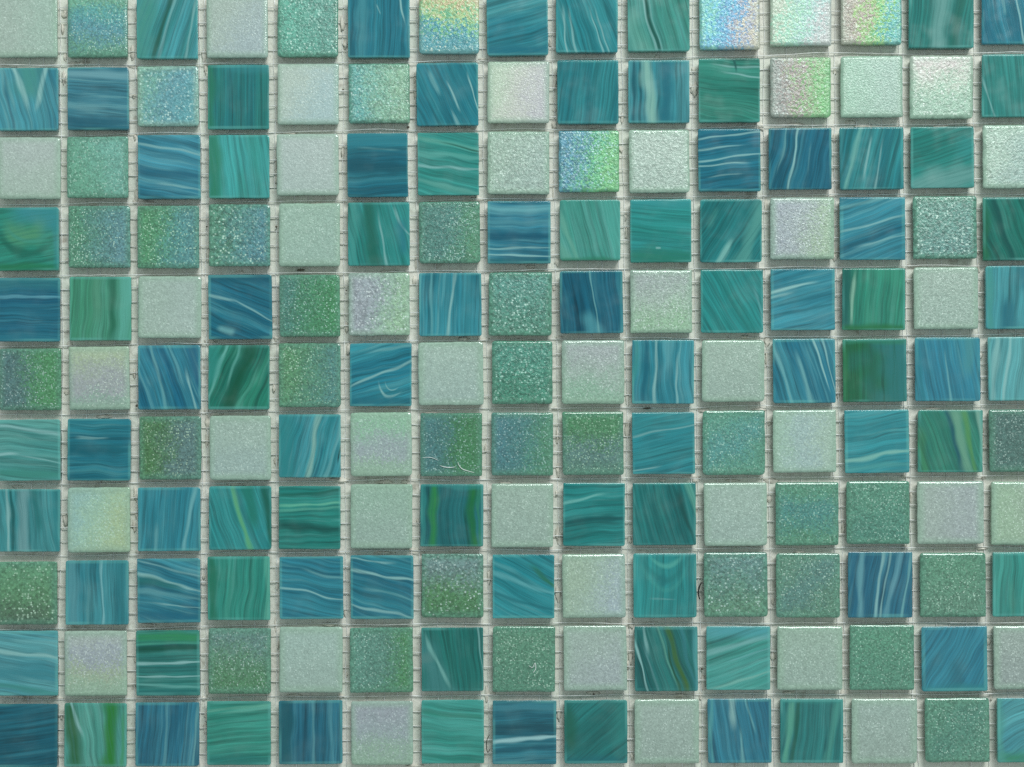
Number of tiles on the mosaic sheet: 165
